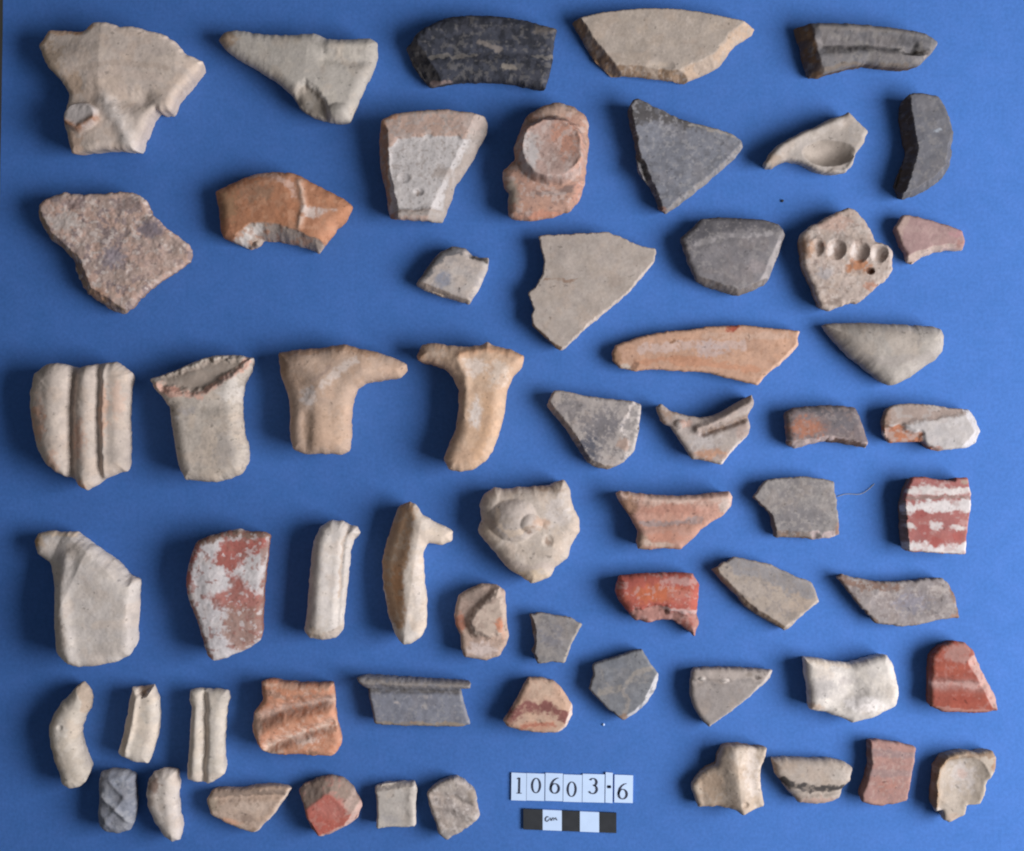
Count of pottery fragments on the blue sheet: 60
